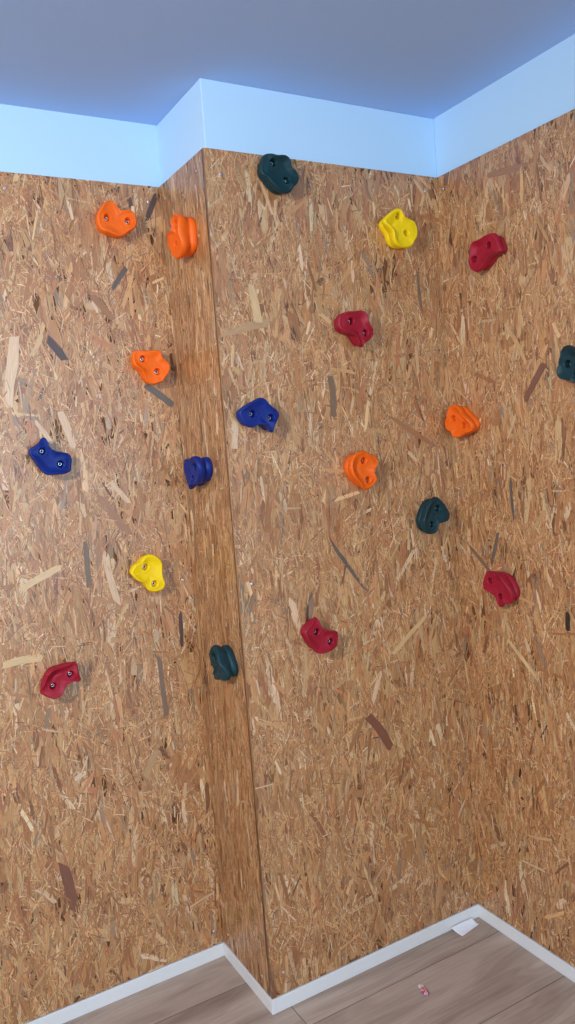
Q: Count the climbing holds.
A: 19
